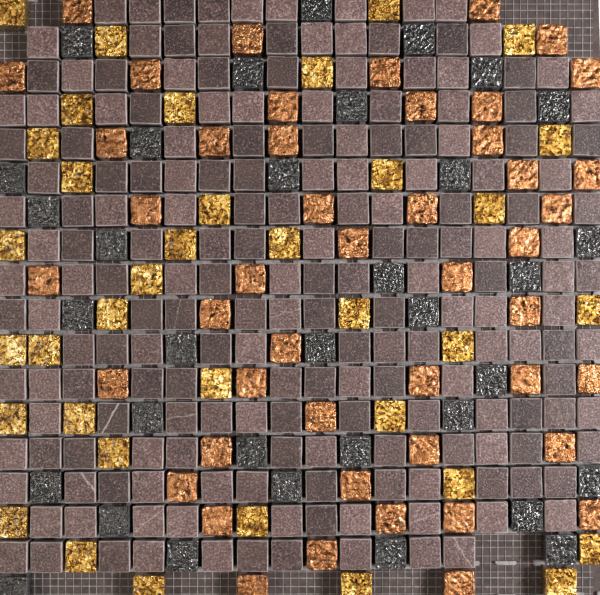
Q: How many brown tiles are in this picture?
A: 187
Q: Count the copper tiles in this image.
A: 47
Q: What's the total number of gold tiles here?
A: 36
